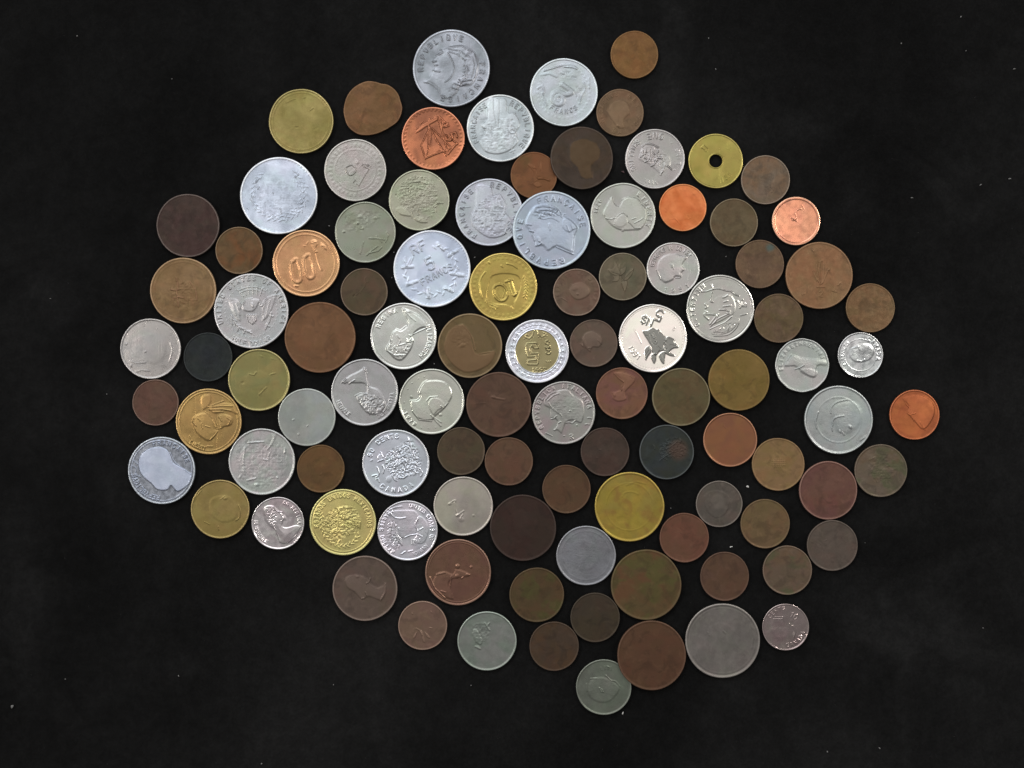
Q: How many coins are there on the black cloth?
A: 101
